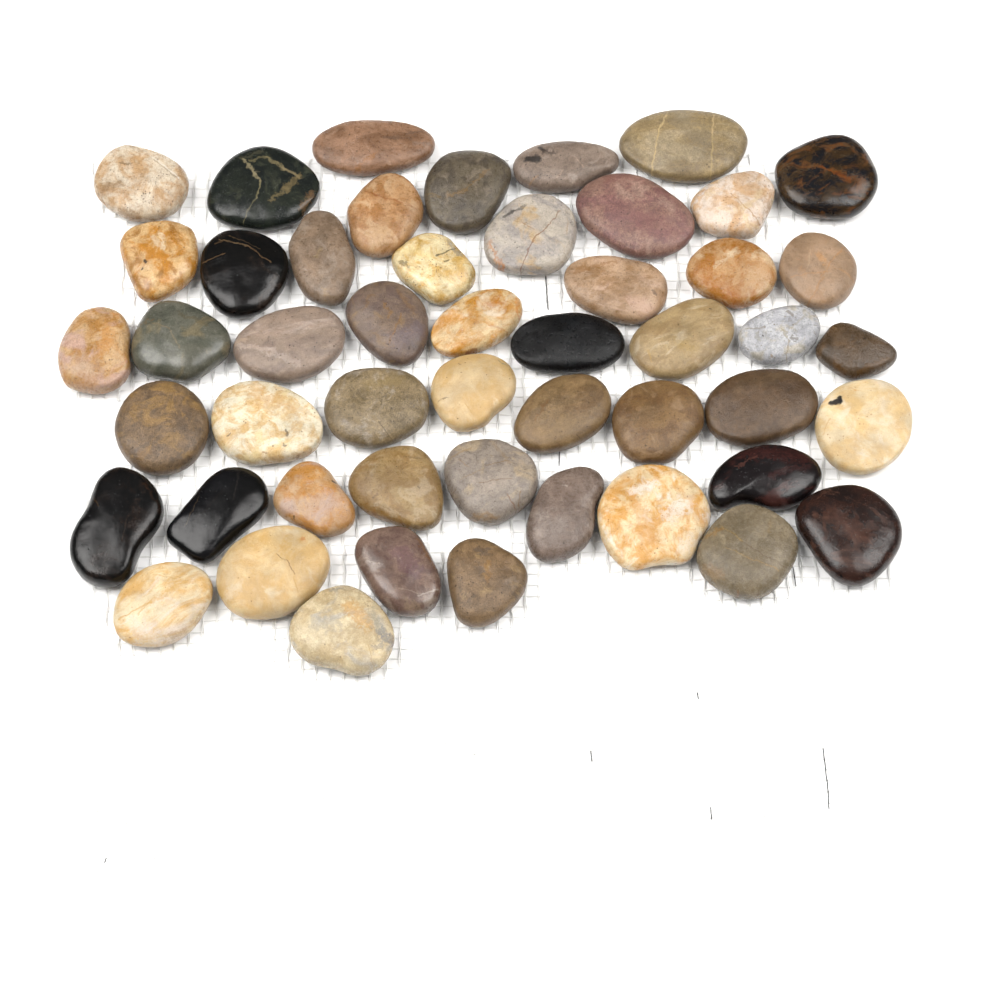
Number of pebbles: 50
